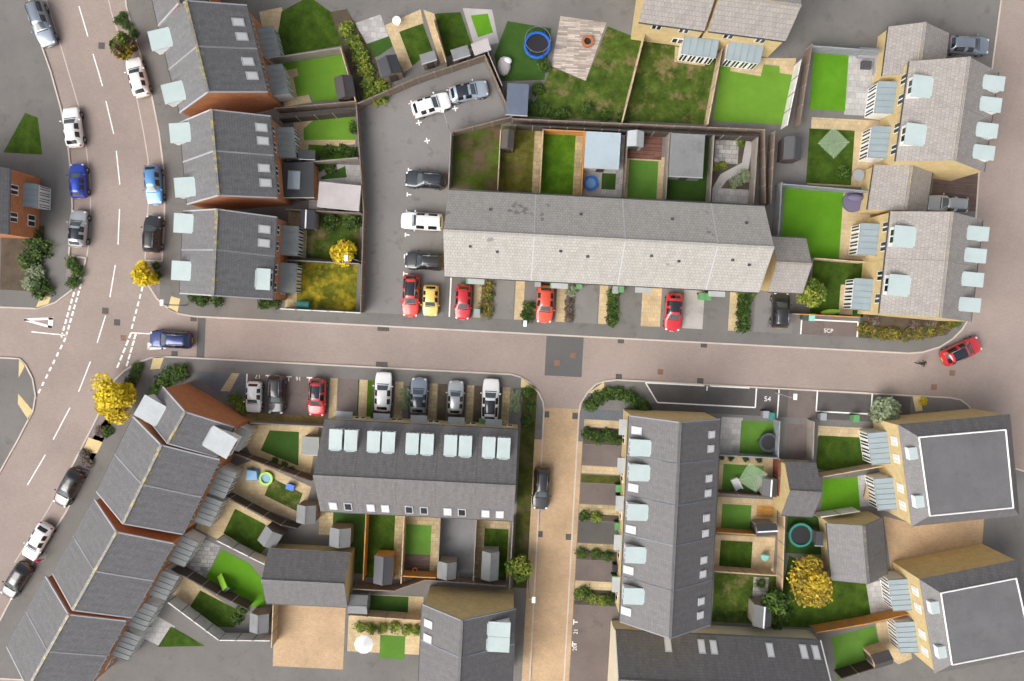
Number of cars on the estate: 33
